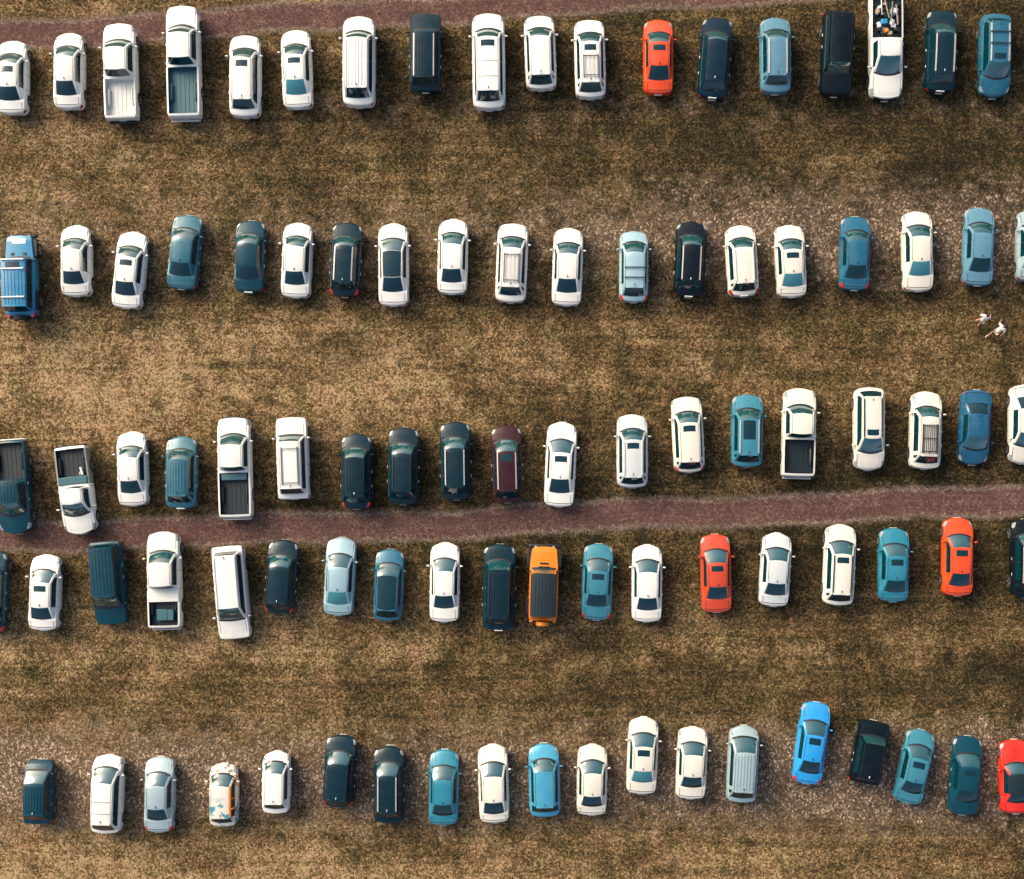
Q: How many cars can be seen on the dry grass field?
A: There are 86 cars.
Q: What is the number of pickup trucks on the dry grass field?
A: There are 8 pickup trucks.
